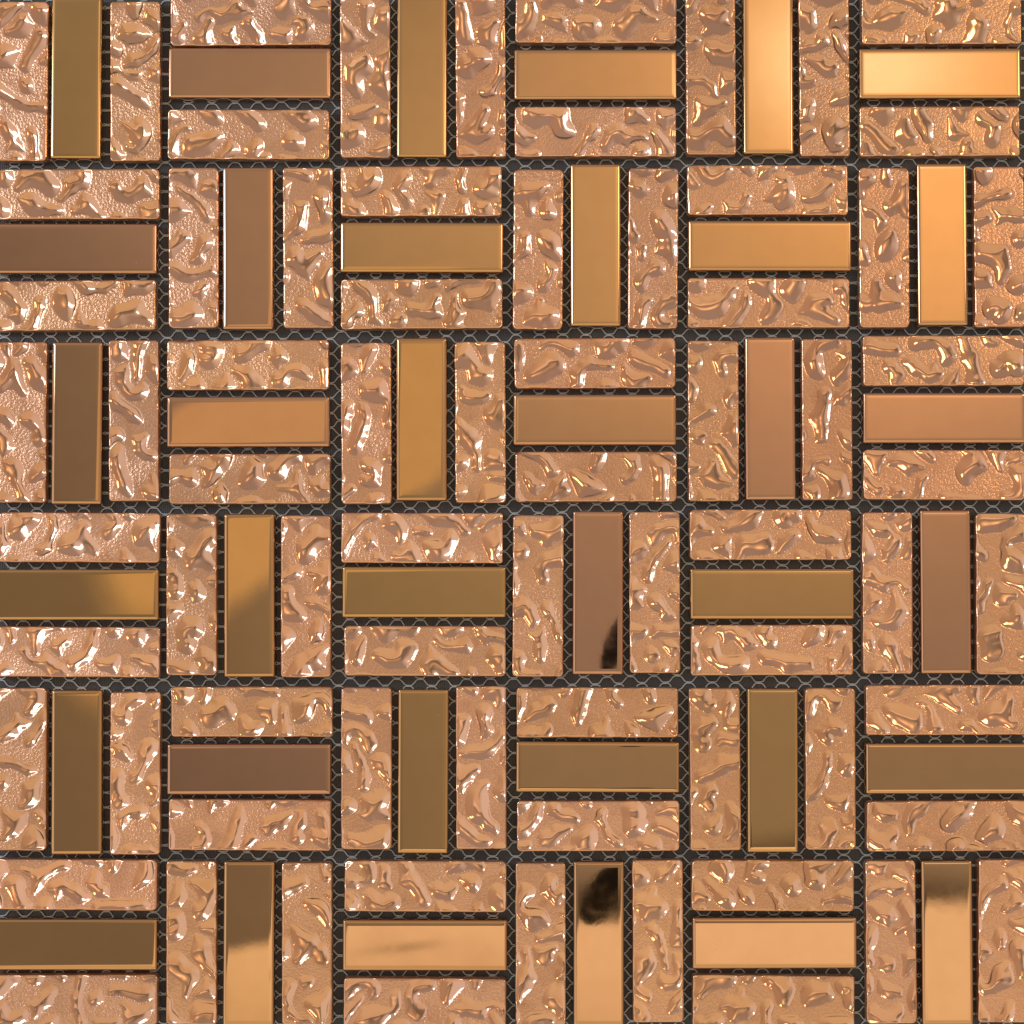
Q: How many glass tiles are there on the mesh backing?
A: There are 72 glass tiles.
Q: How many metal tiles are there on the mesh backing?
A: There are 36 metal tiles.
